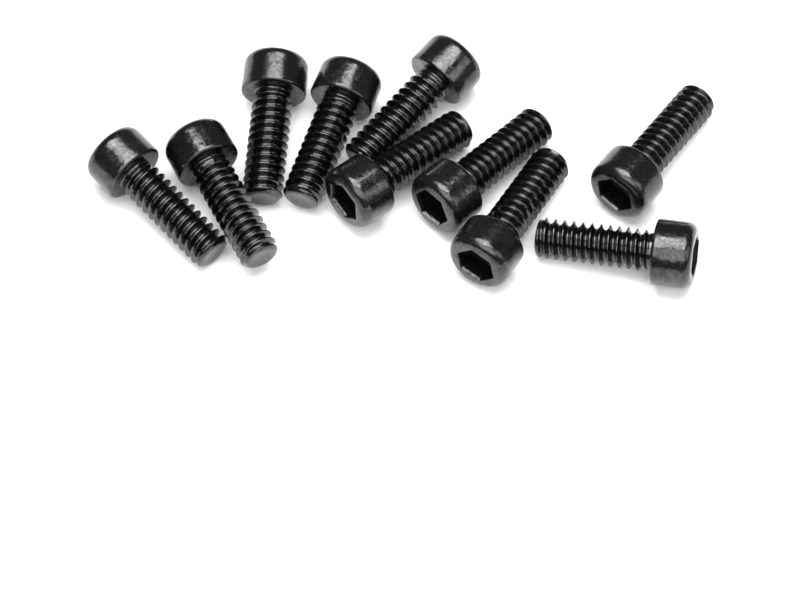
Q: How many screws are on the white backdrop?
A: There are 10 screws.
